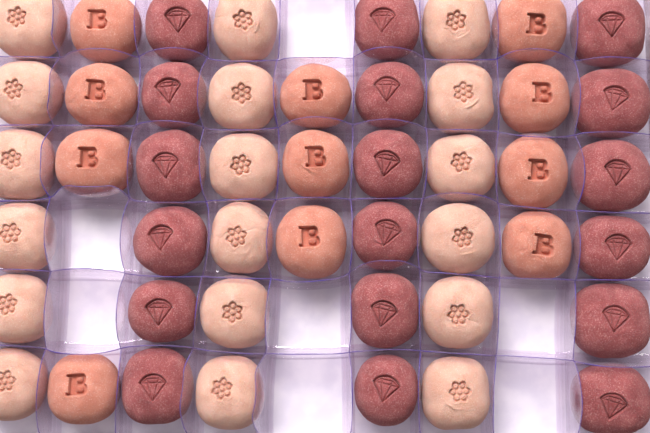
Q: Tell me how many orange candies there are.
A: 11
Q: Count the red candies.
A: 18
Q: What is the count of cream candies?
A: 18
